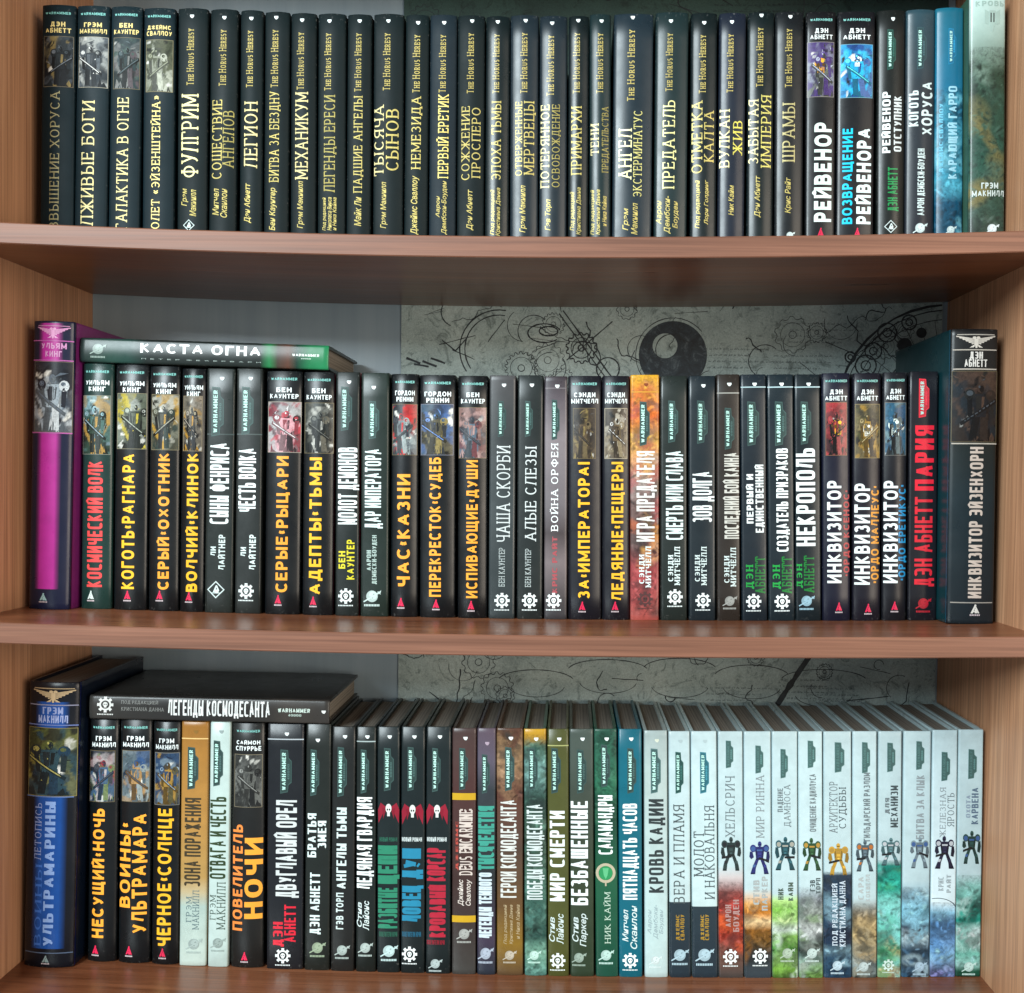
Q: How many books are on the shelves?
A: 100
